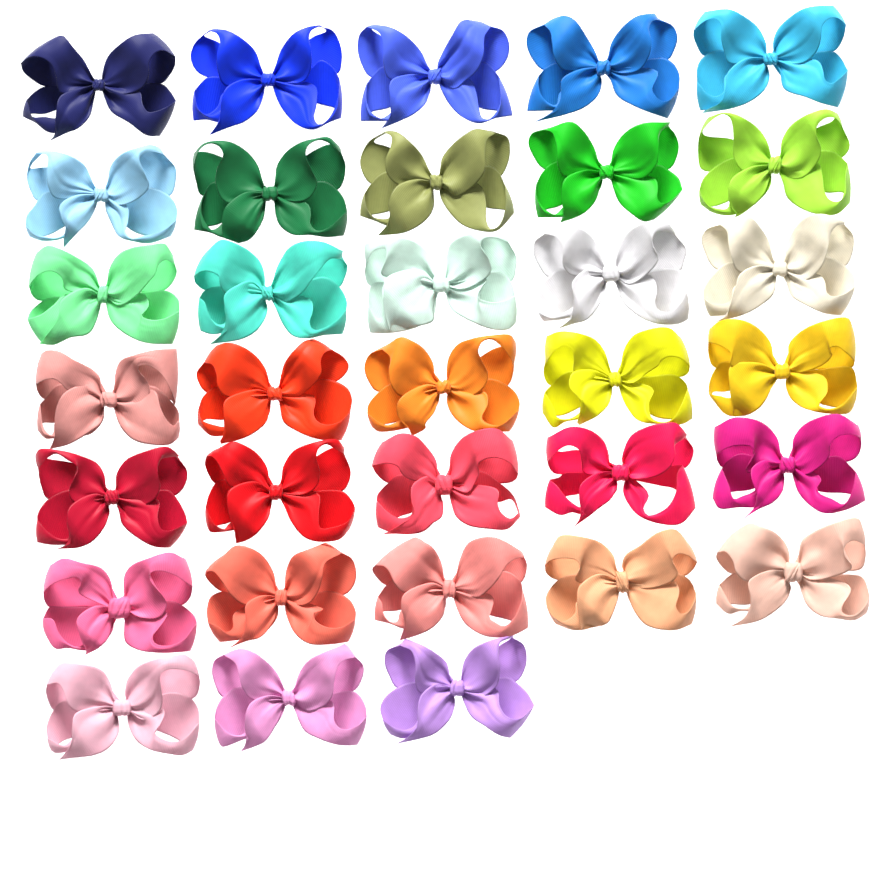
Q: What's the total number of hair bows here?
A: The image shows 33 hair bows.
